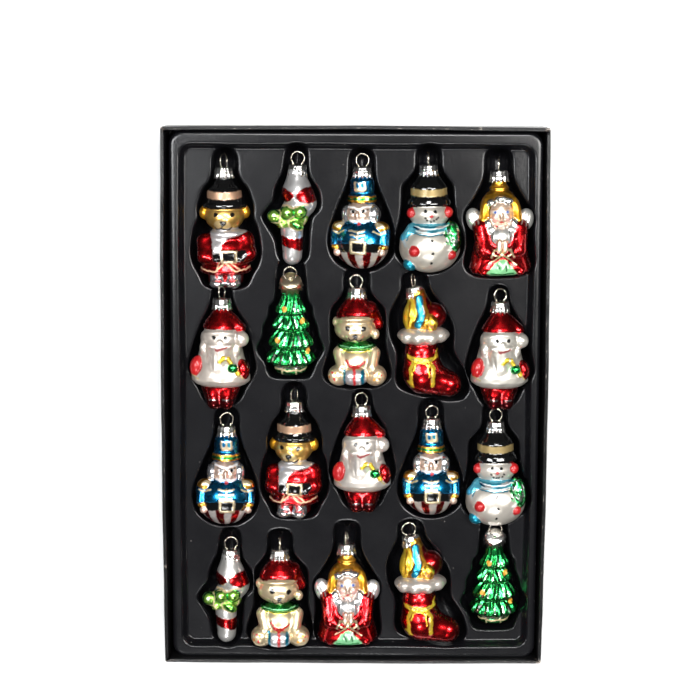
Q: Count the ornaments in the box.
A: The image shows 20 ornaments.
